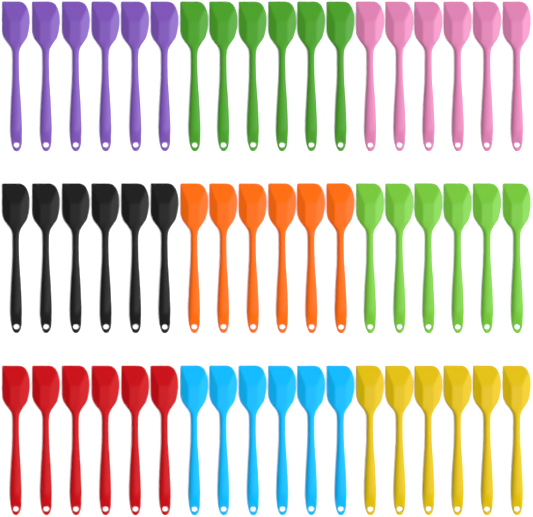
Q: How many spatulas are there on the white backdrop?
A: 54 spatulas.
